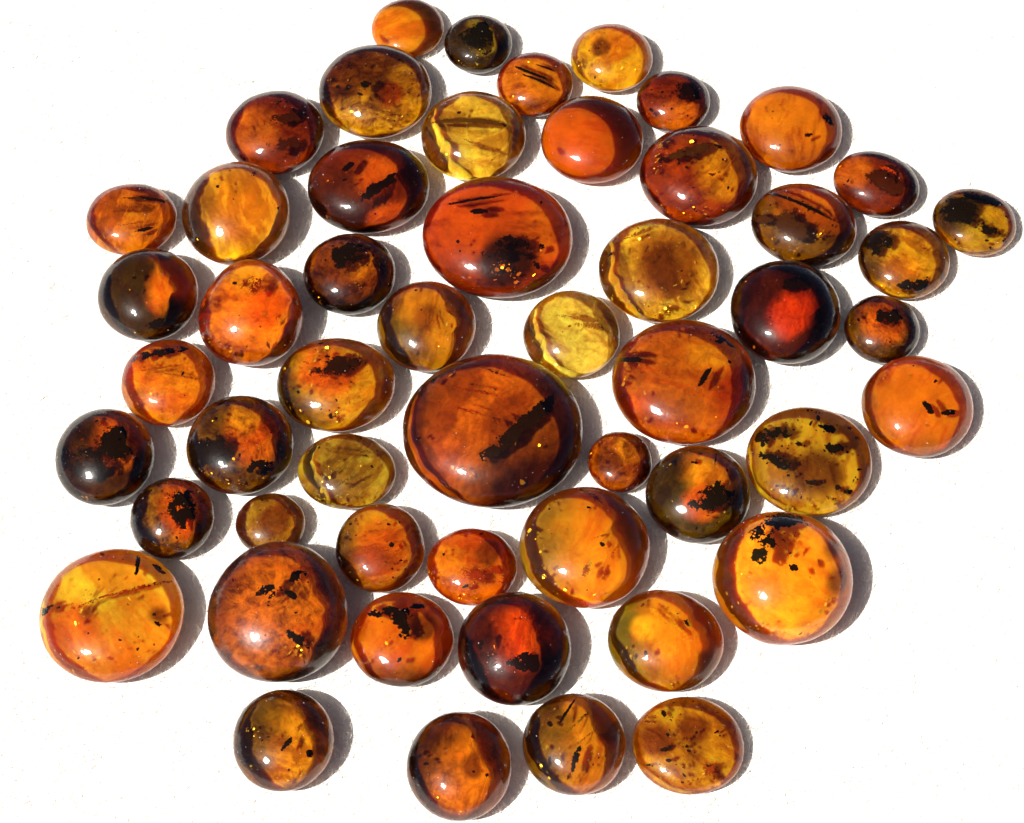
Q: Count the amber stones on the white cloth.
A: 53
